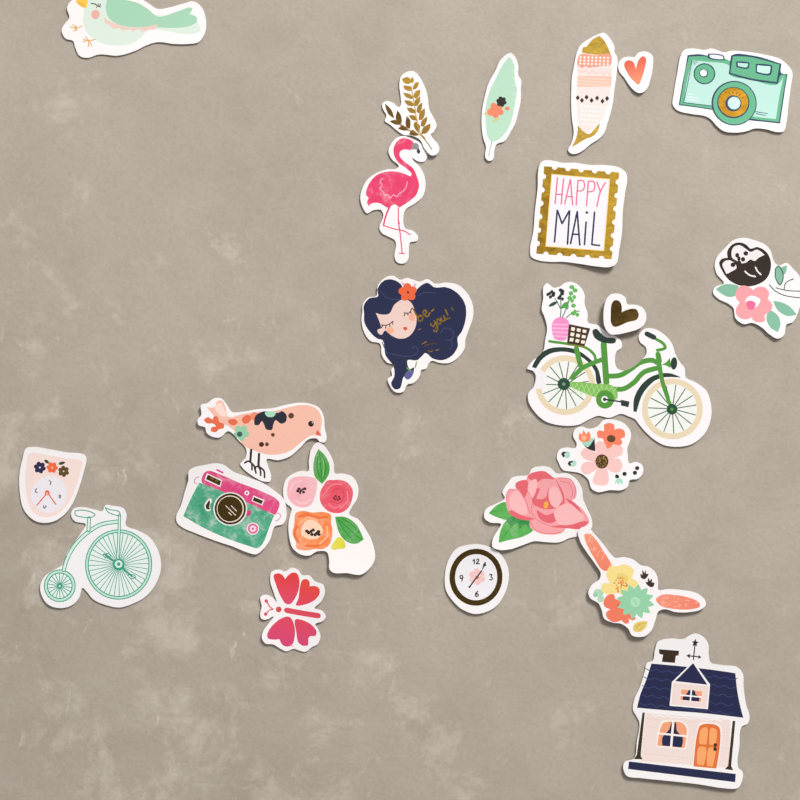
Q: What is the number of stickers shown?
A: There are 23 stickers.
